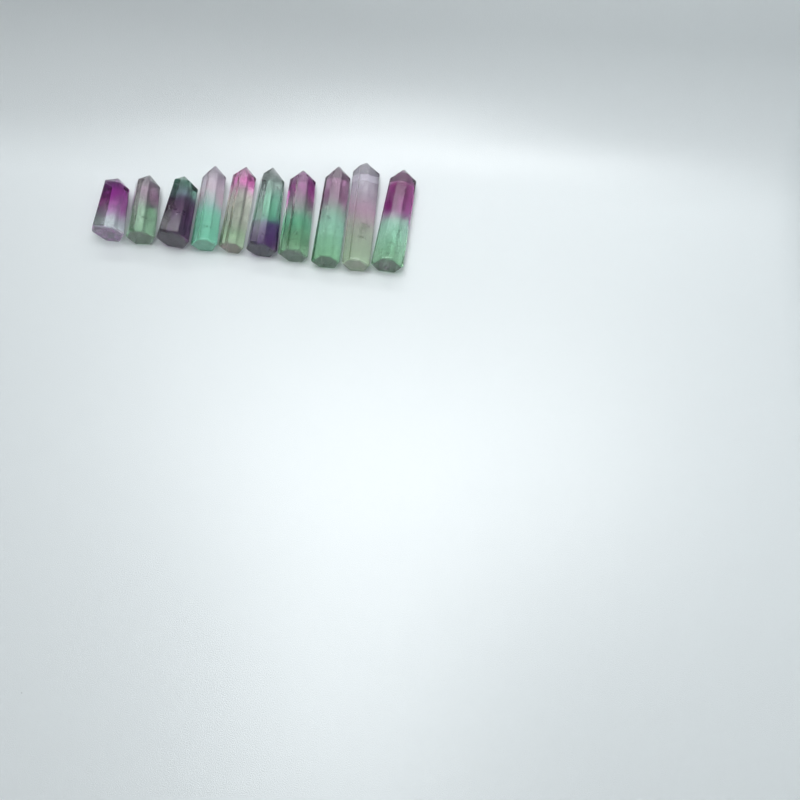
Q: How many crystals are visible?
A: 10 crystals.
